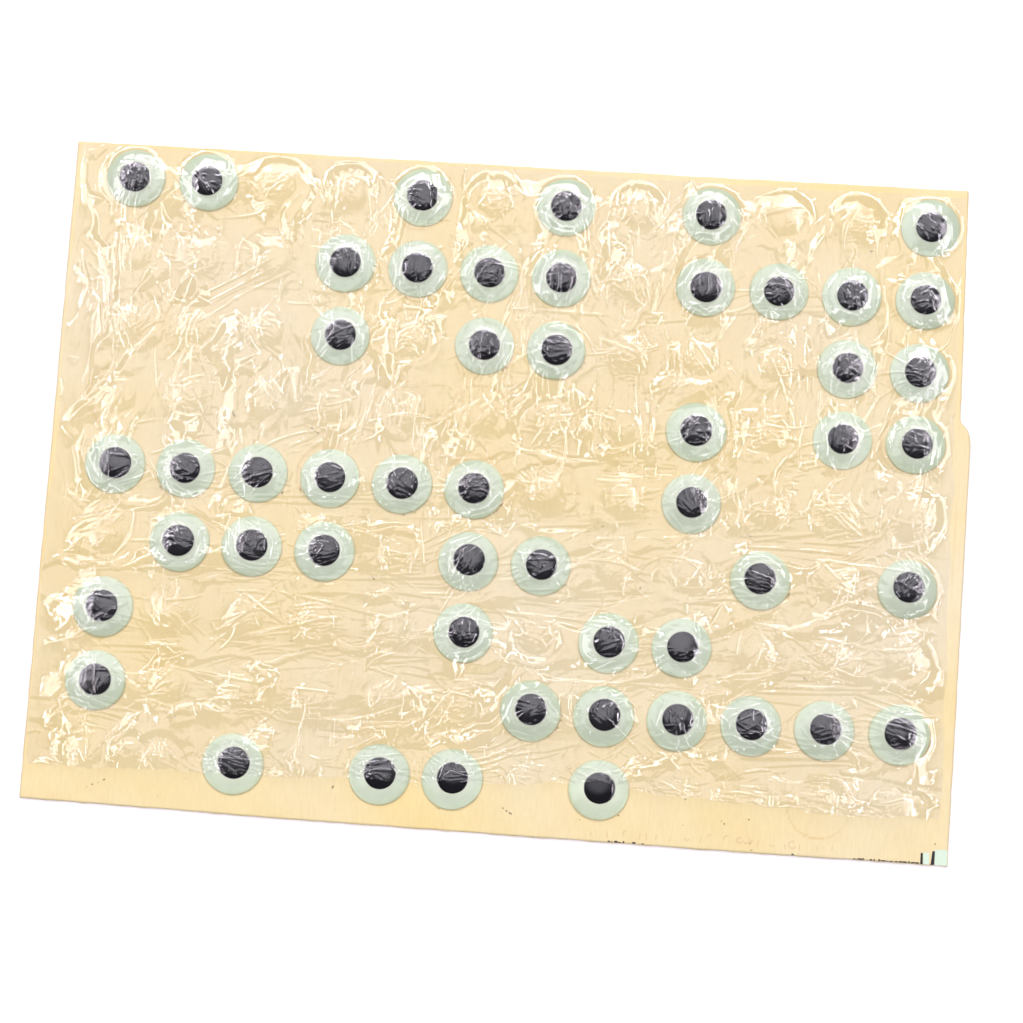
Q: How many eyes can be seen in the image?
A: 51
